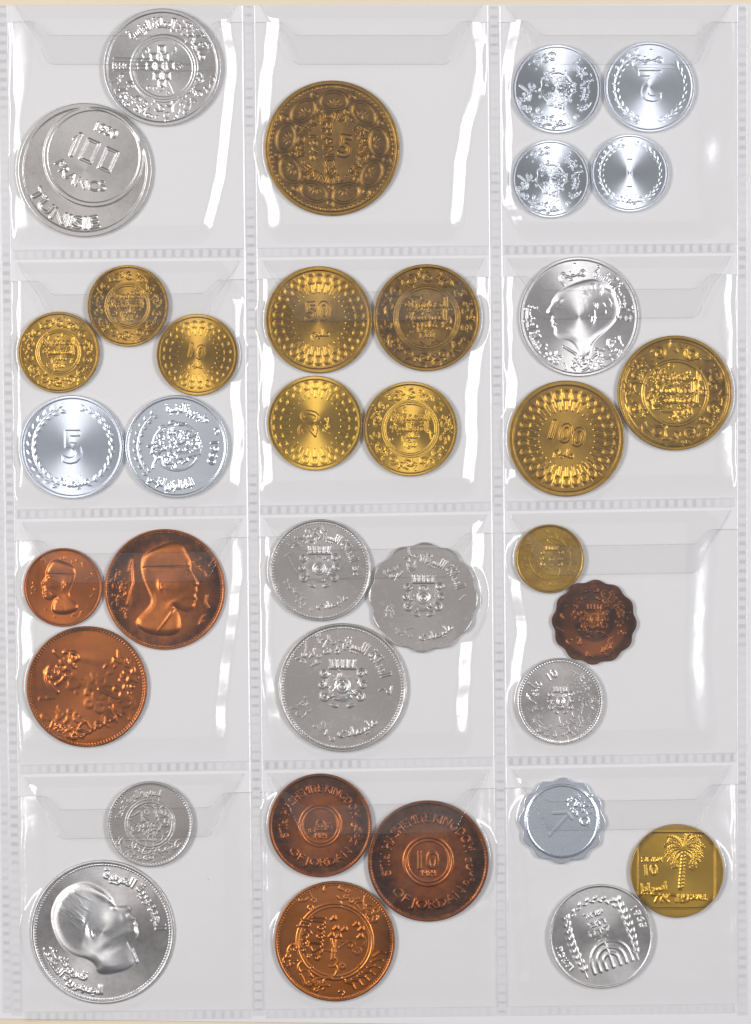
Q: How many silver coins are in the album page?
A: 17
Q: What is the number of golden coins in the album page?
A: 12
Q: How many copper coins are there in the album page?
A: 7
